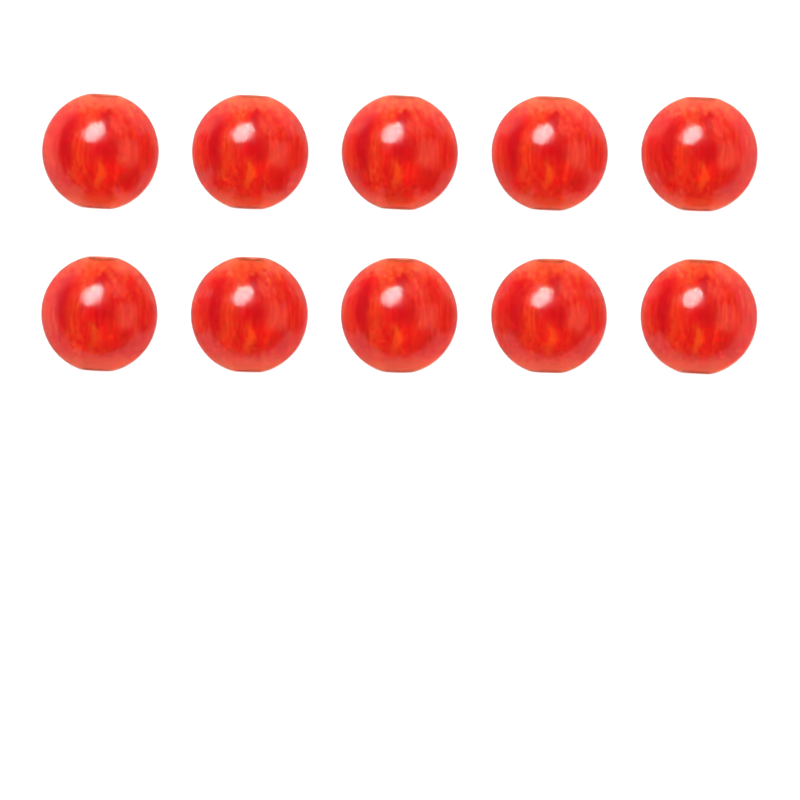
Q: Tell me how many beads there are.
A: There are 10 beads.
